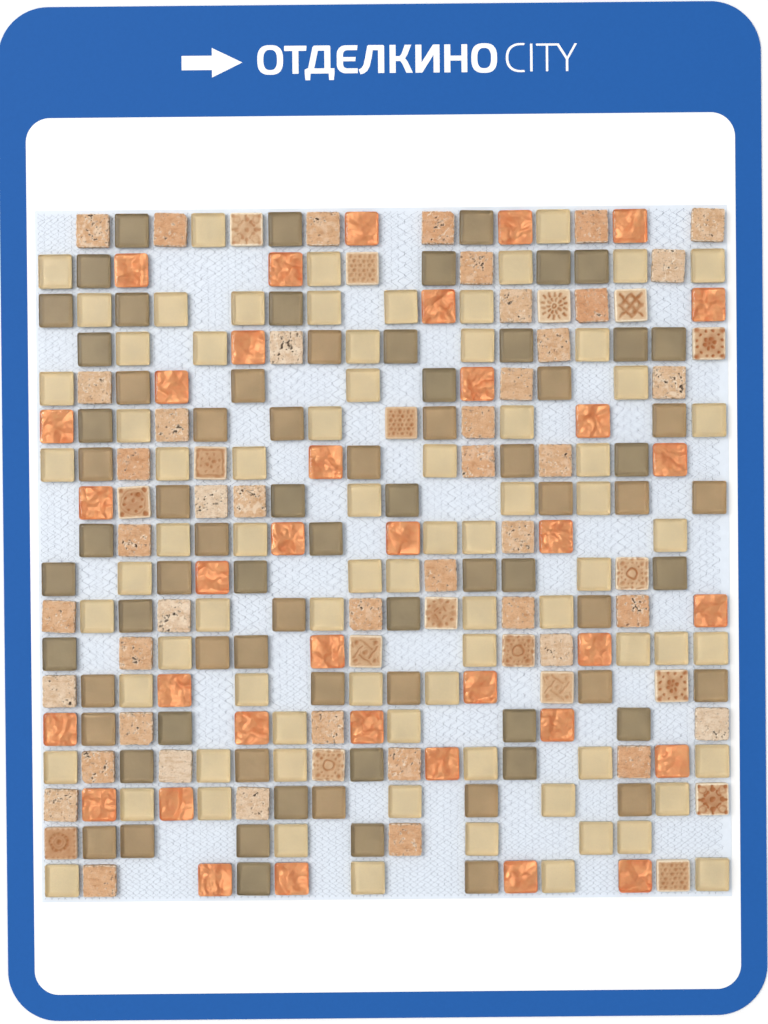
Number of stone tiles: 62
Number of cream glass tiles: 77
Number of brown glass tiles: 74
